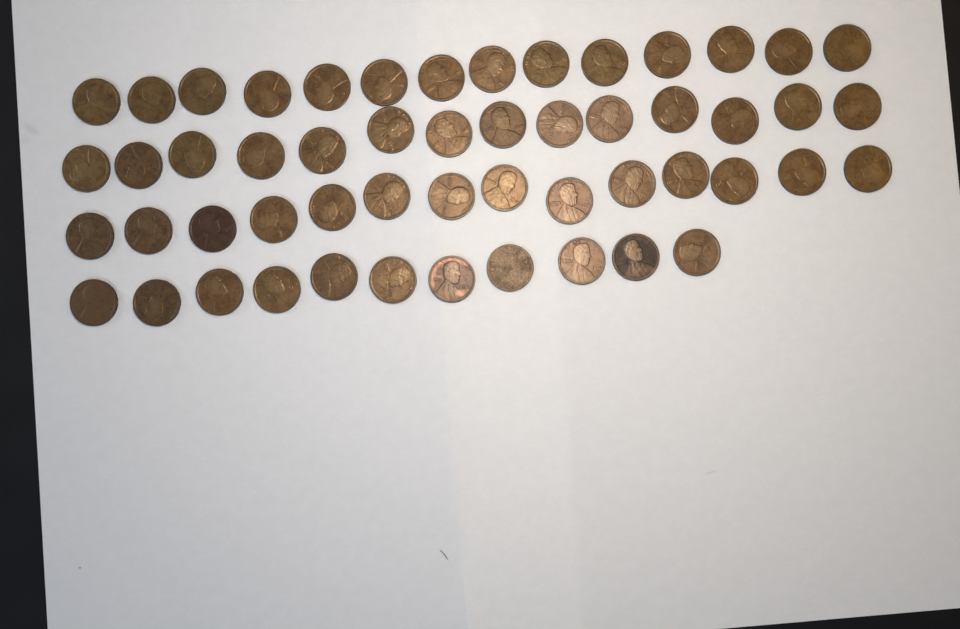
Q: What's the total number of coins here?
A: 53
